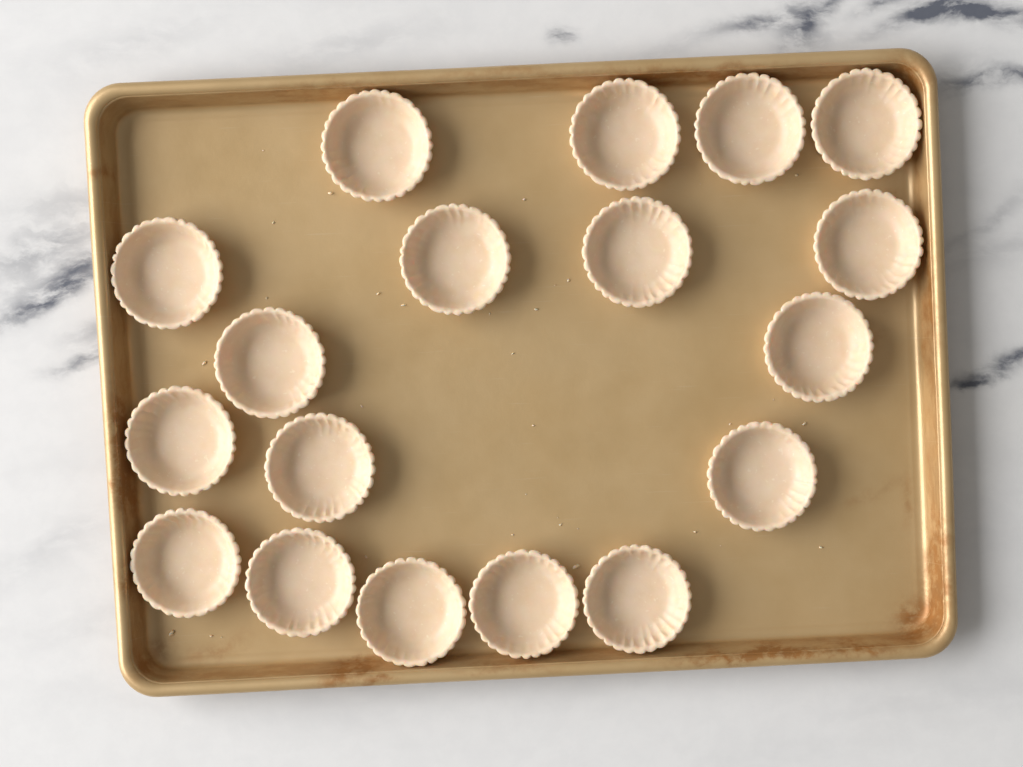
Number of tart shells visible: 18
